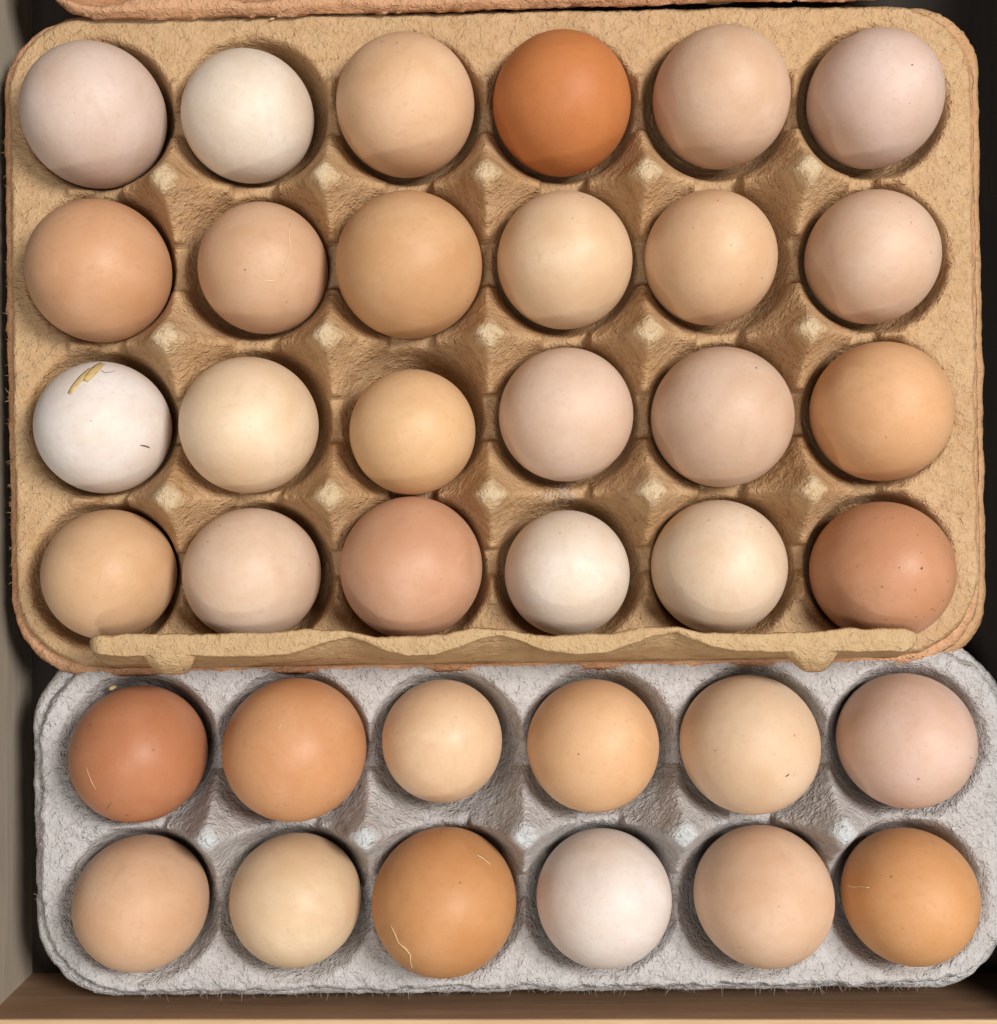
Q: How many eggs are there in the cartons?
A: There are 36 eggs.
